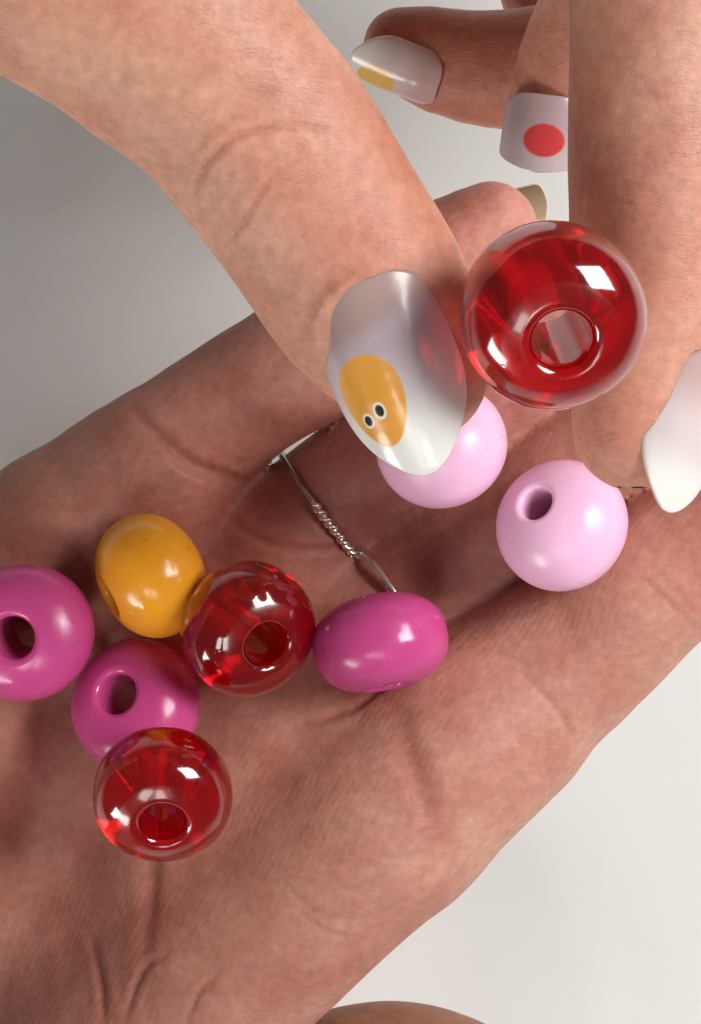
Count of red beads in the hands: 3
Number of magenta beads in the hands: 3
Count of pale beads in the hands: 2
